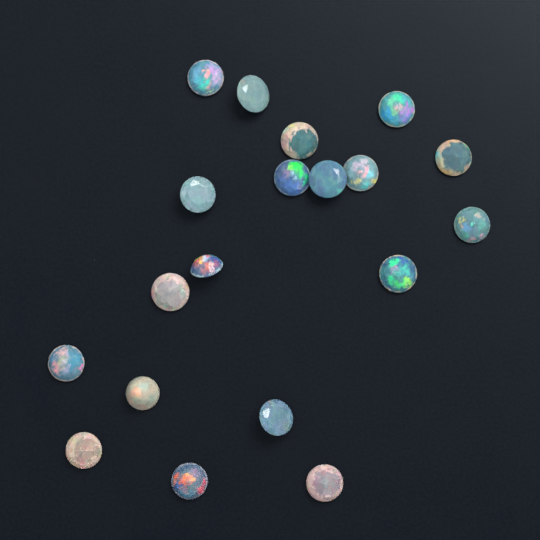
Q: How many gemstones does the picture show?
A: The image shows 19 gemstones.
